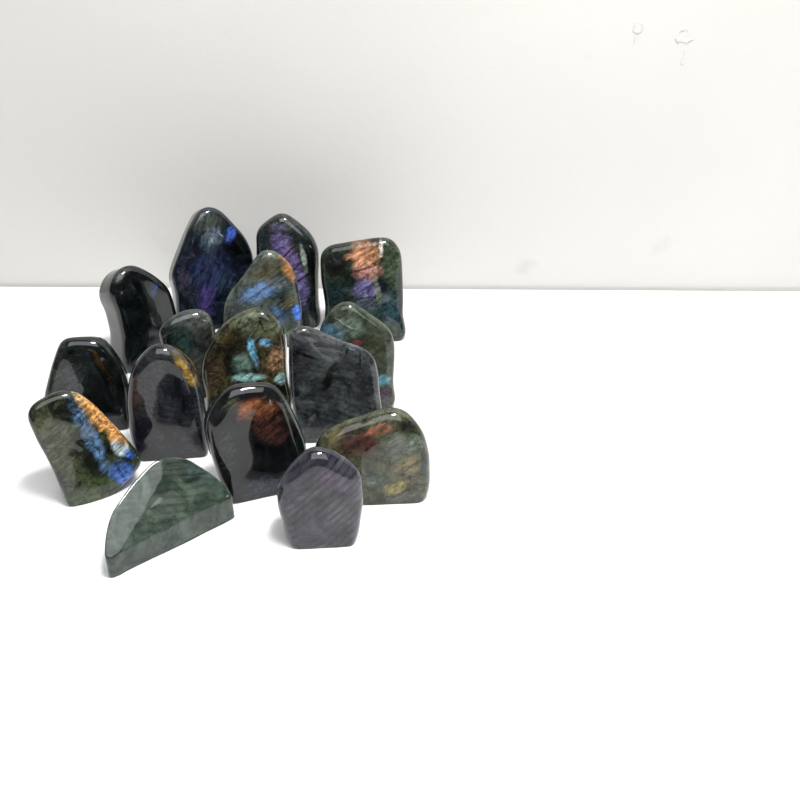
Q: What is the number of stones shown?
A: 16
